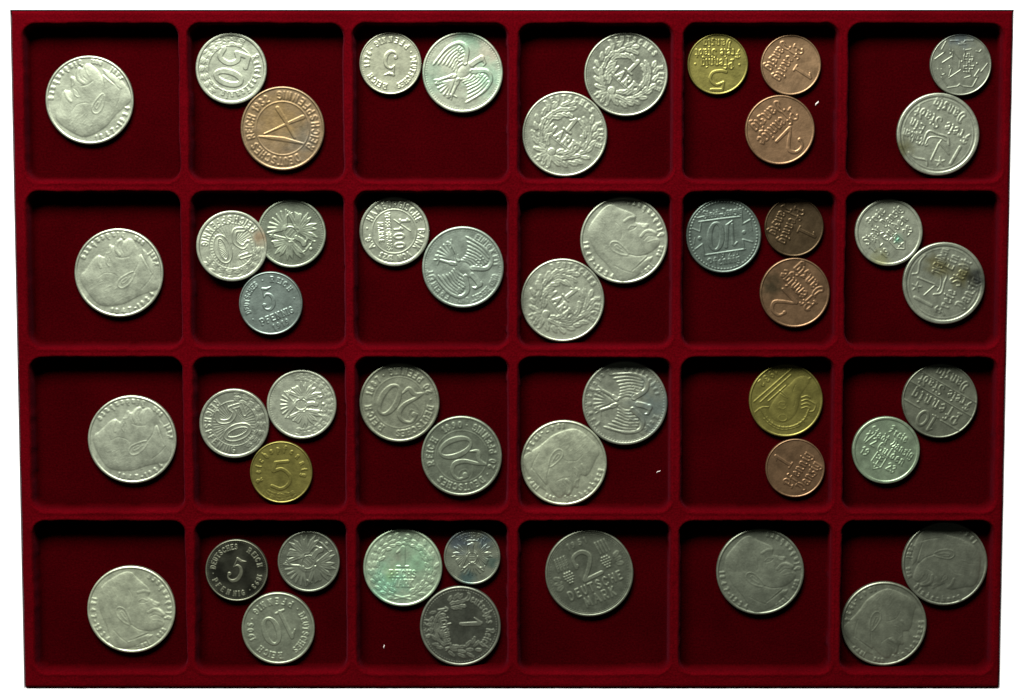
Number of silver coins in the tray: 39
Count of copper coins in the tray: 6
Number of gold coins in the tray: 3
